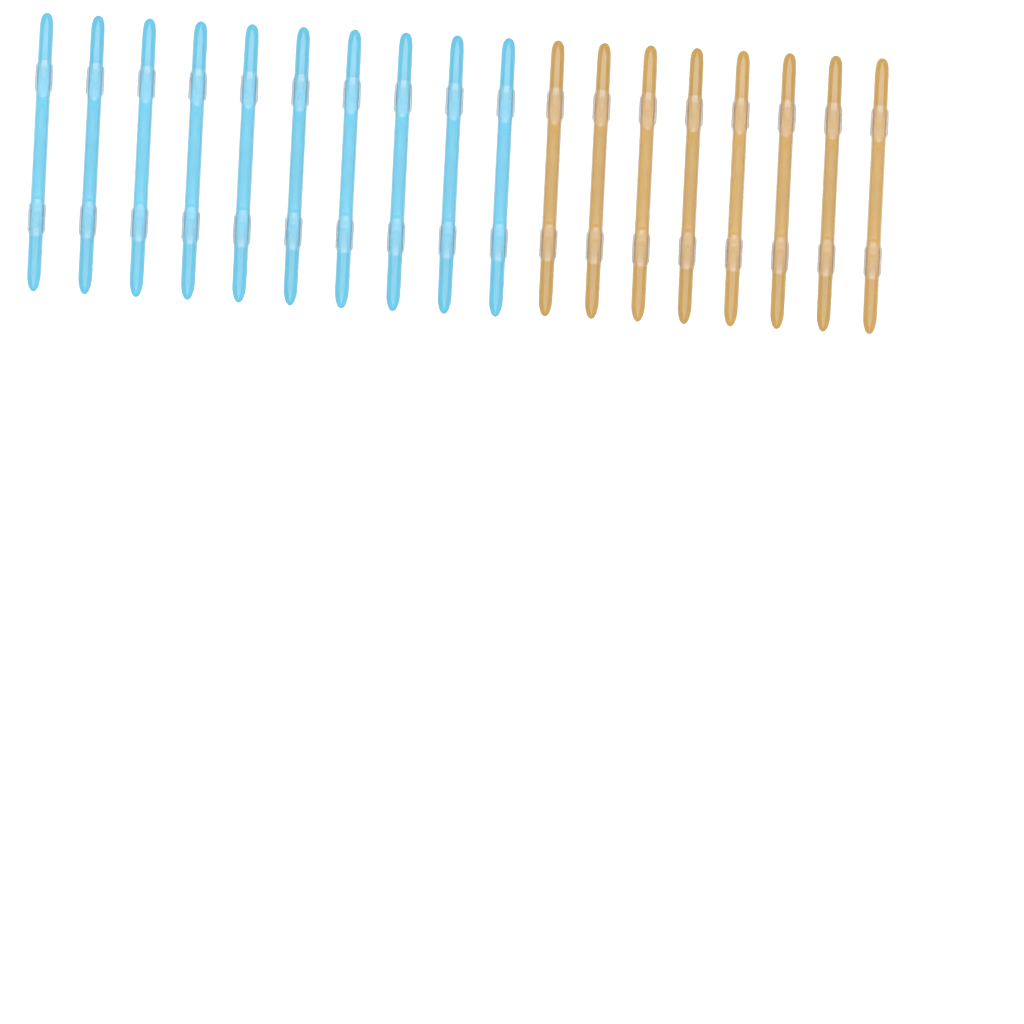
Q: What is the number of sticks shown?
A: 18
